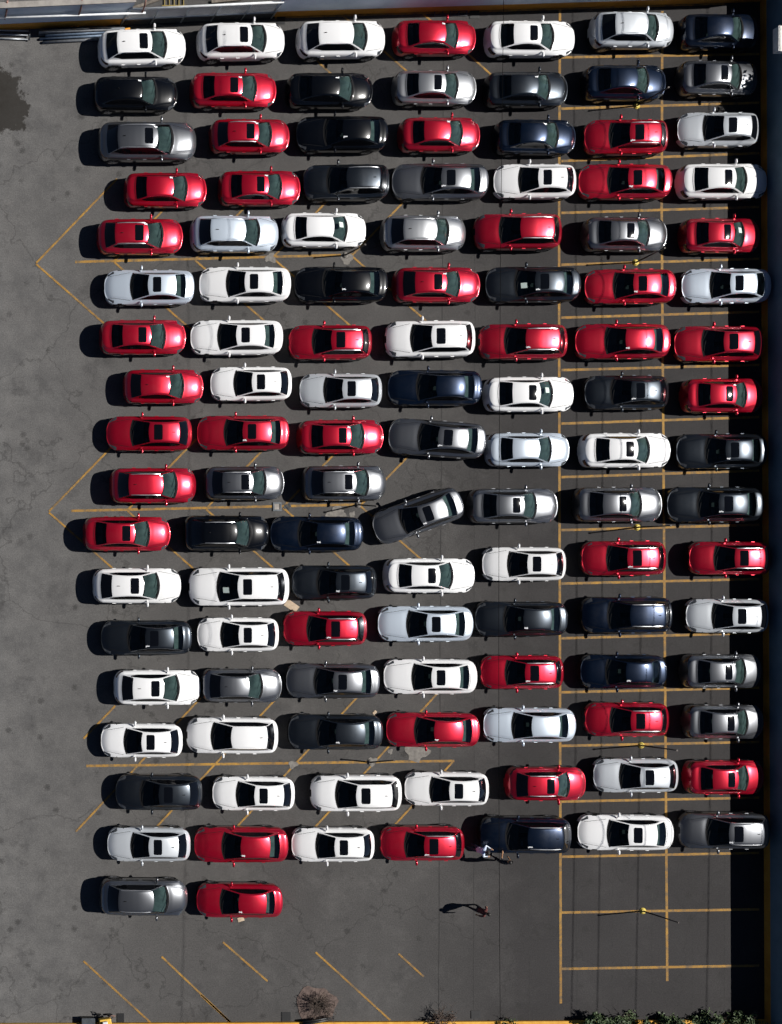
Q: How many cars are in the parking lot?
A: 117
